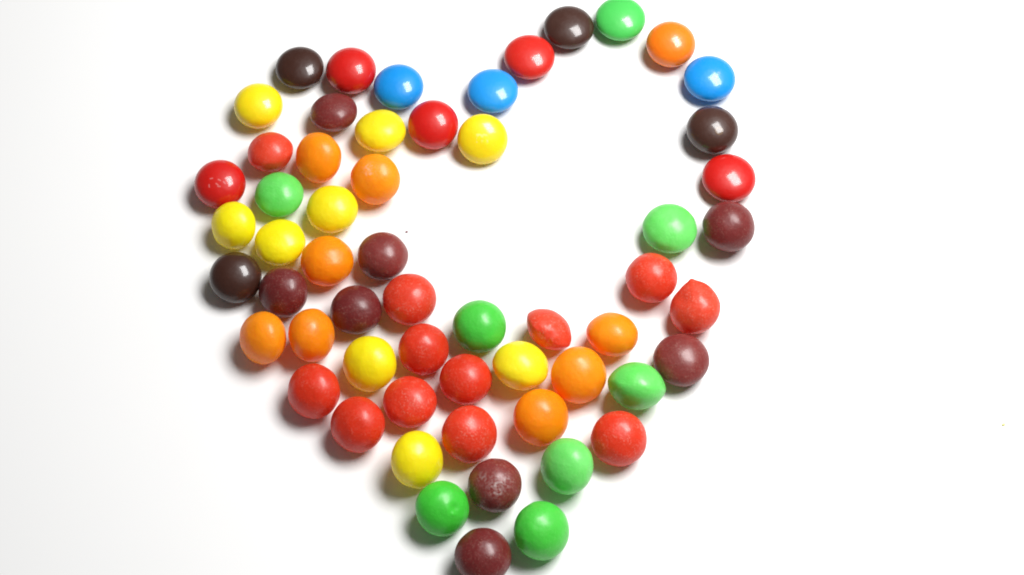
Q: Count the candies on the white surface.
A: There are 58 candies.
